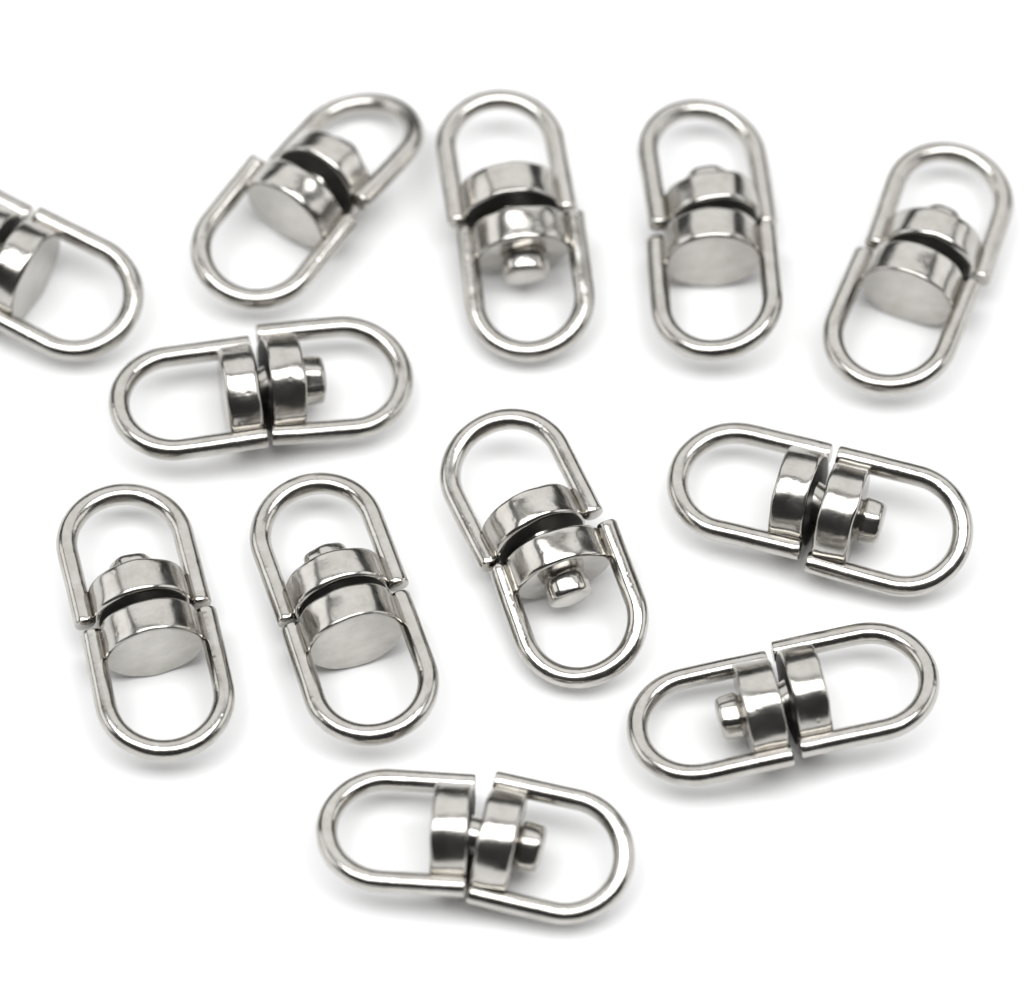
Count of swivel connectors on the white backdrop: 12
